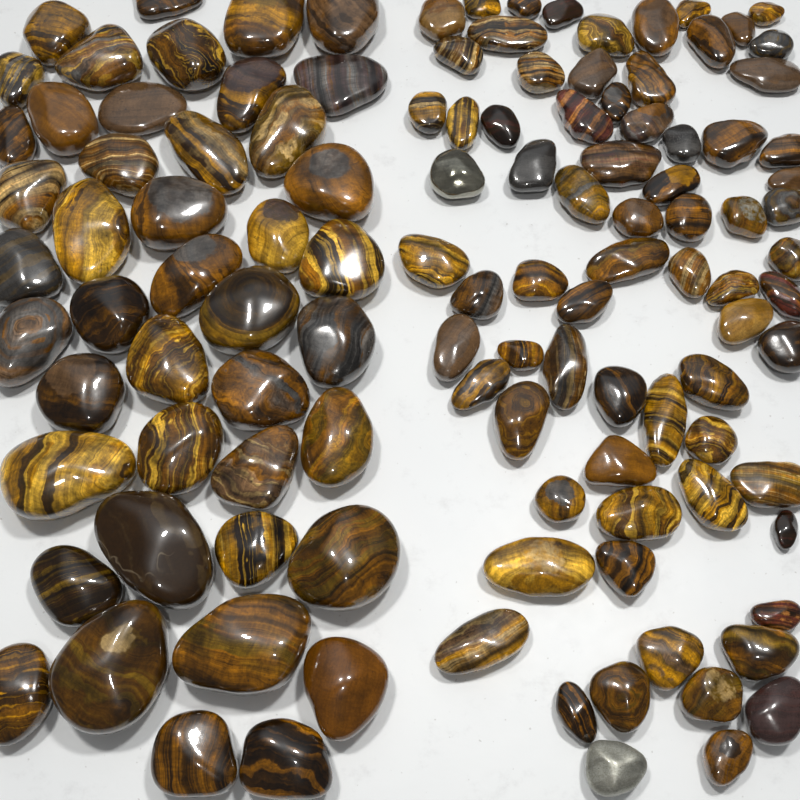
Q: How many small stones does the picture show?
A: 74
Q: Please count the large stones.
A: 44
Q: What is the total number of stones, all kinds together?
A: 118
